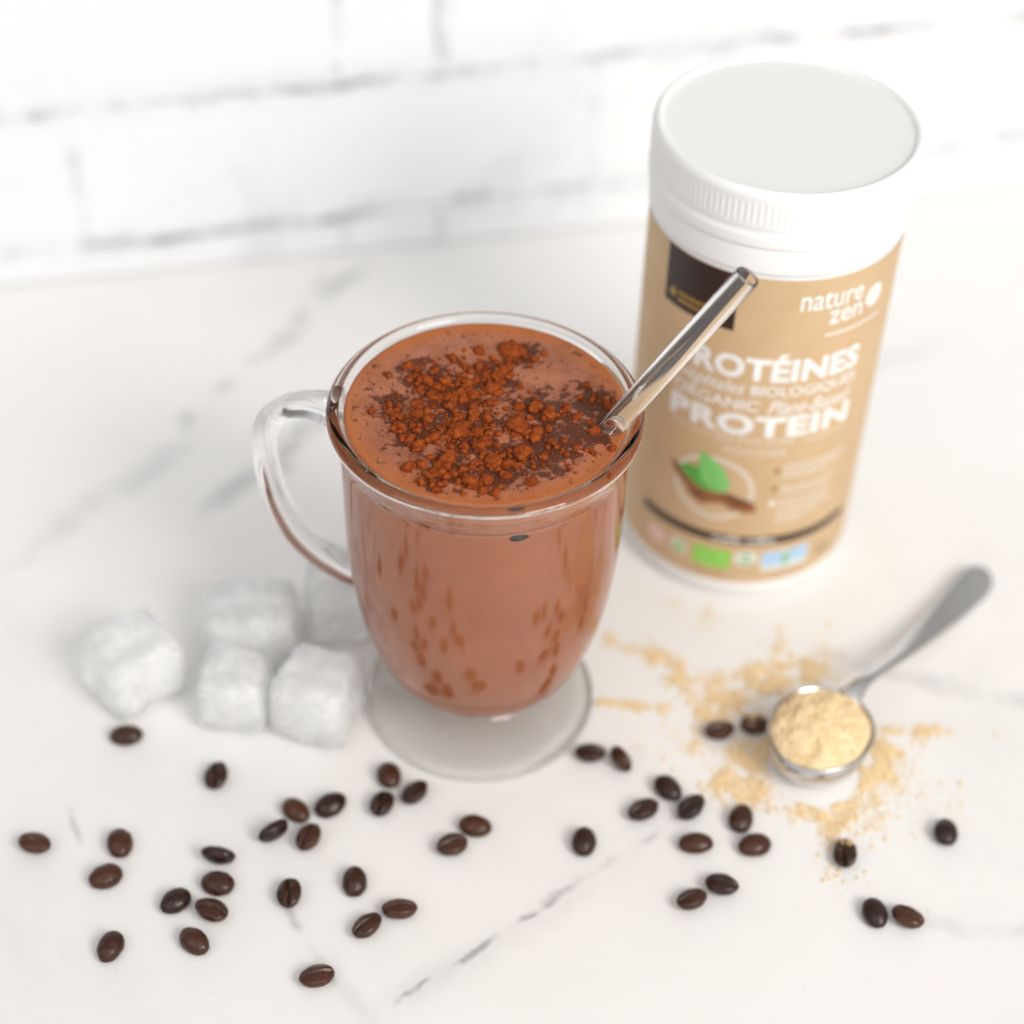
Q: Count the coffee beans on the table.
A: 42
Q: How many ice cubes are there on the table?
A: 5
